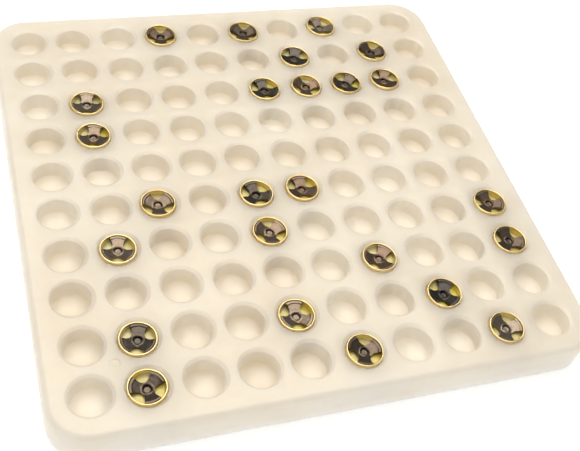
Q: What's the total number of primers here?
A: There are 25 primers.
